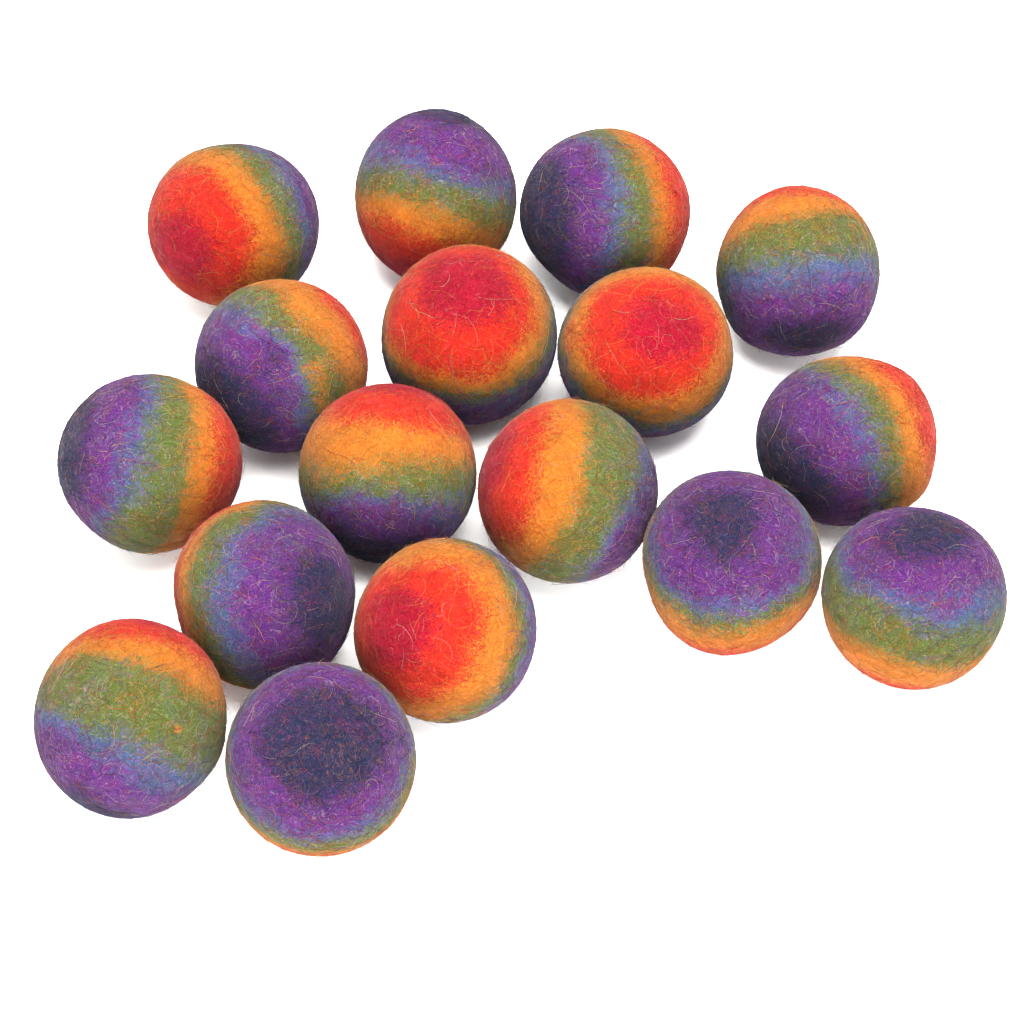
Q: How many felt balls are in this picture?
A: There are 17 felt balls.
